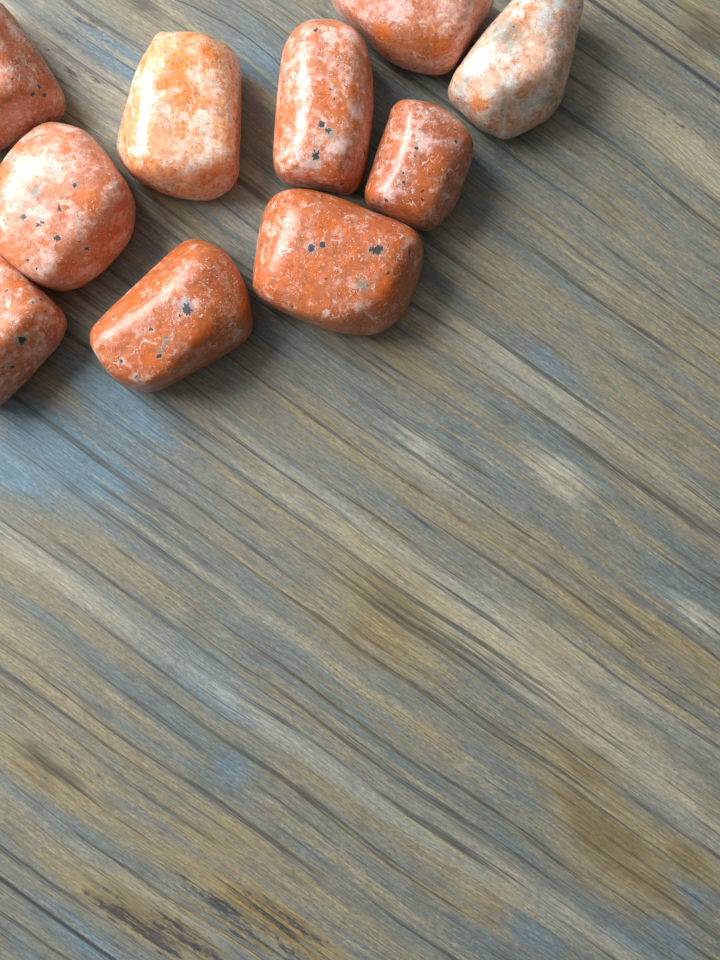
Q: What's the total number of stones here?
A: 10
